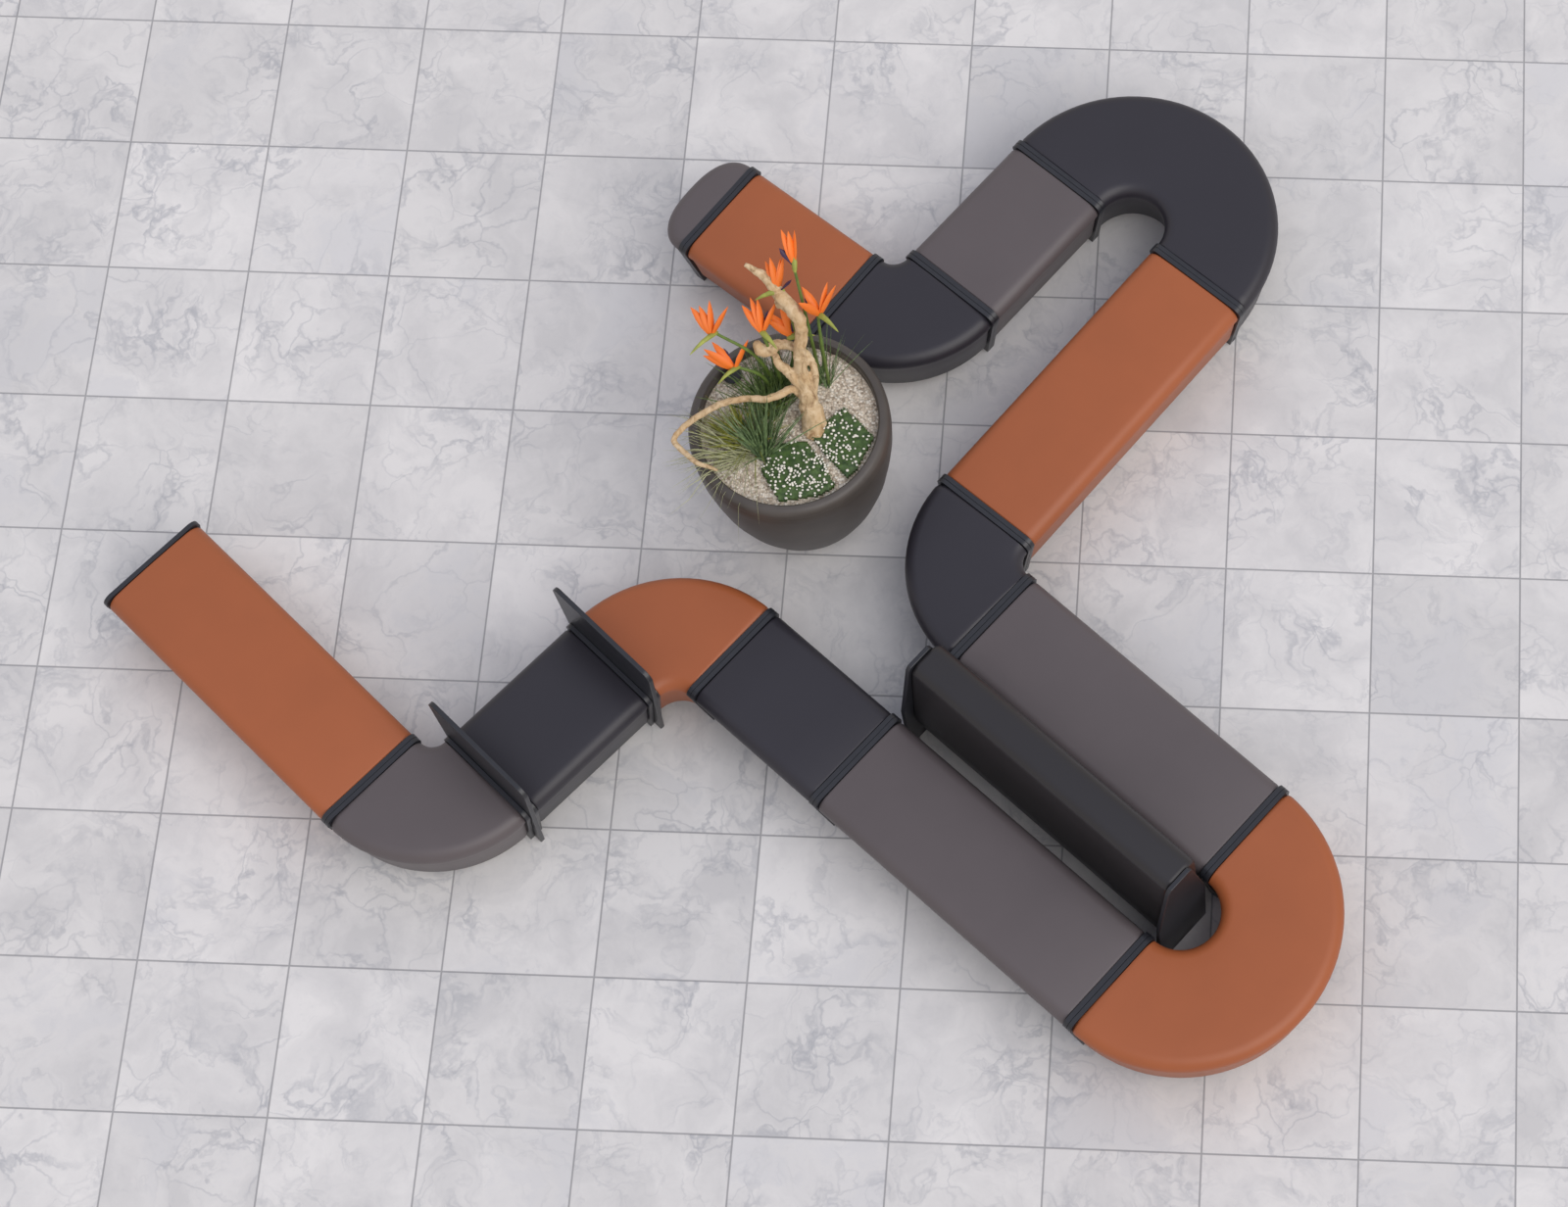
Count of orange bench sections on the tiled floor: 5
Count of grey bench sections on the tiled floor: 5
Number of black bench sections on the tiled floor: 5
